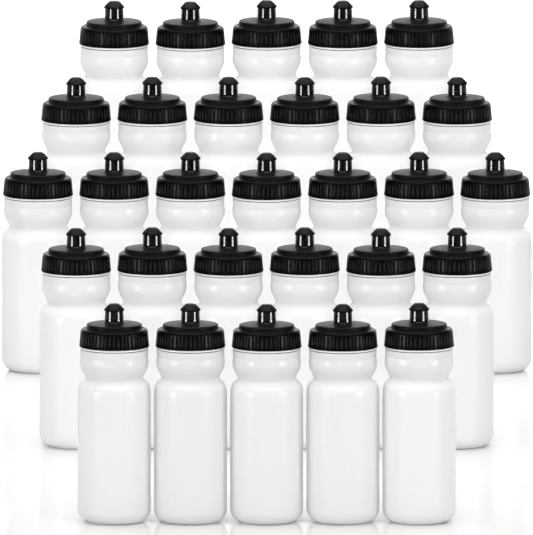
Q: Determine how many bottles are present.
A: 29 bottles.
